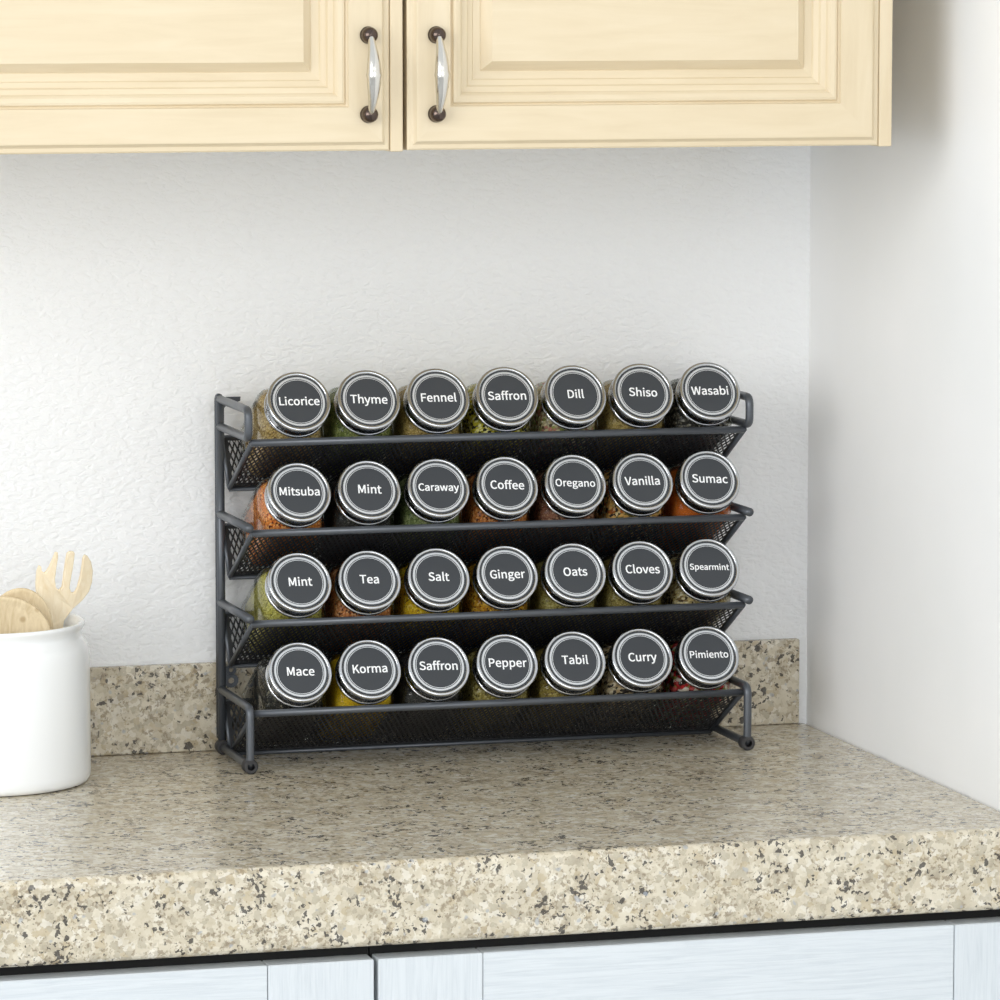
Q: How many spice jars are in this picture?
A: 28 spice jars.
